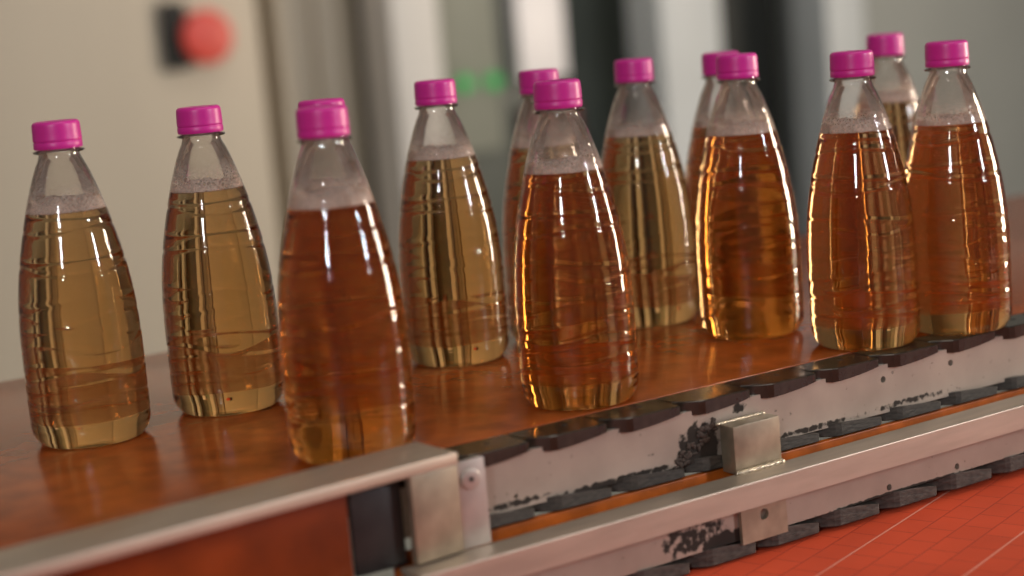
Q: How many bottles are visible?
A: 13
